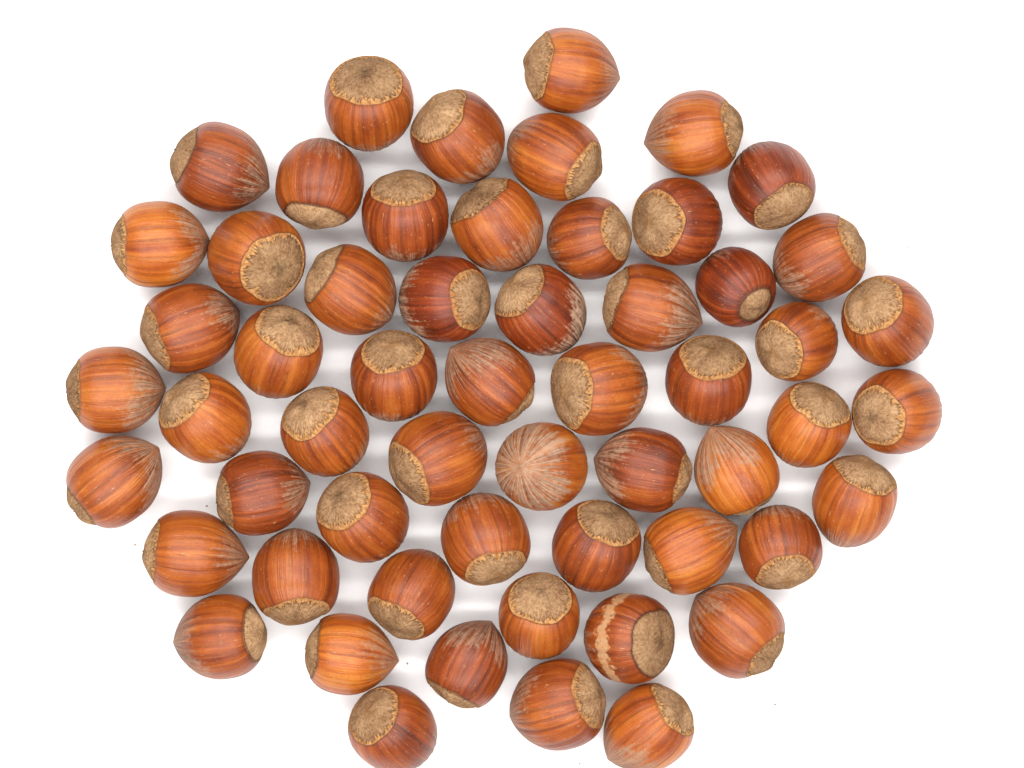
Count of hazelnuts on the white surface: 57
